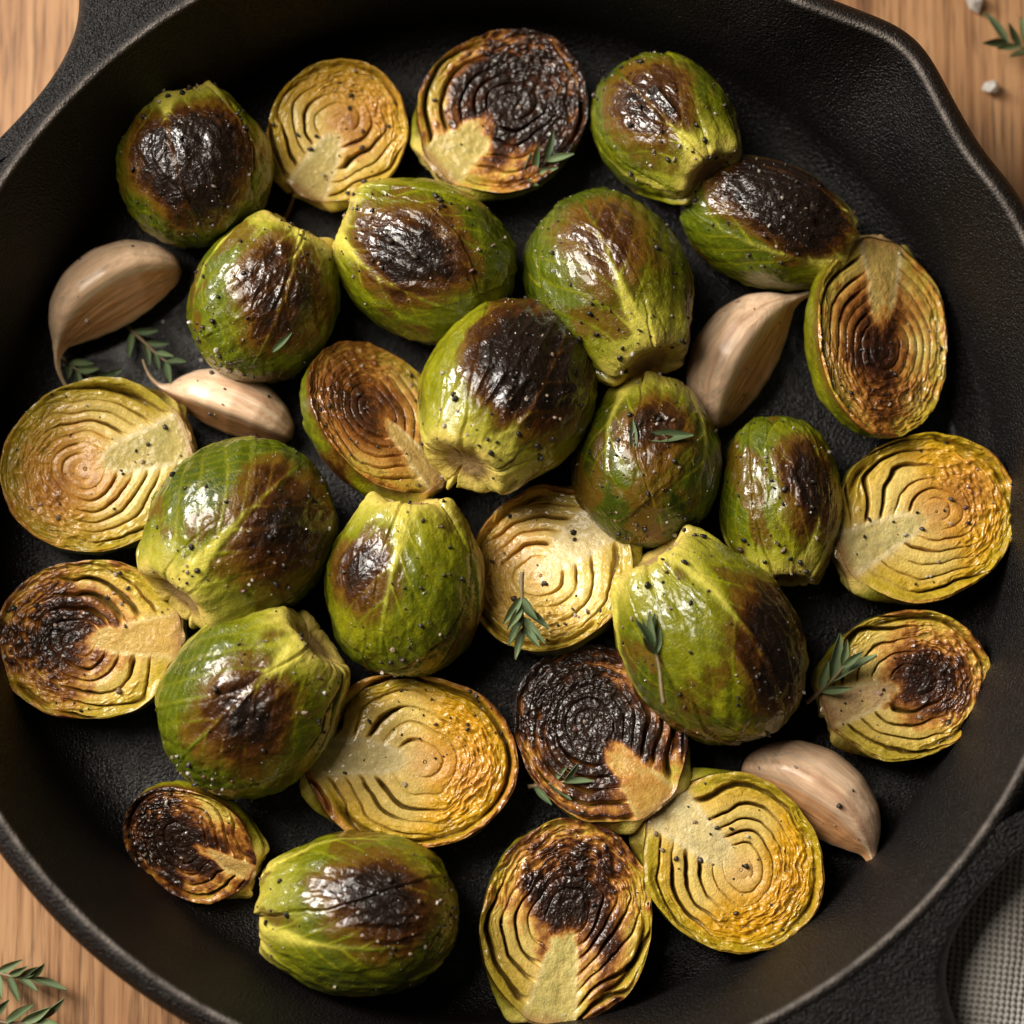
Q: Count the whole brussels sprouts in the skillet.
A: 14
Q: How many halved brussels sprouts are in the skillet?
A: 14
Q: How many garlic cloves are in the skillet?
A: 4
